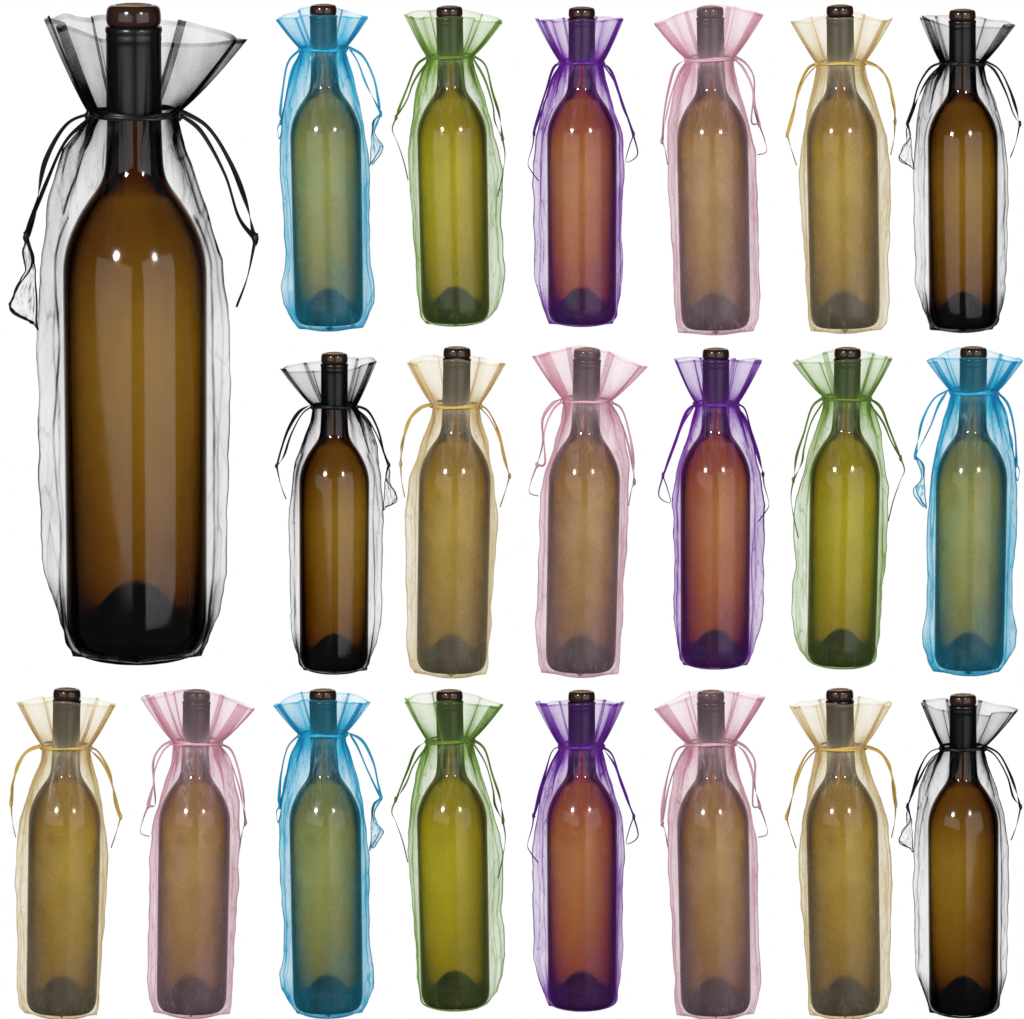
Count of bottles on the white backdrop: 21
